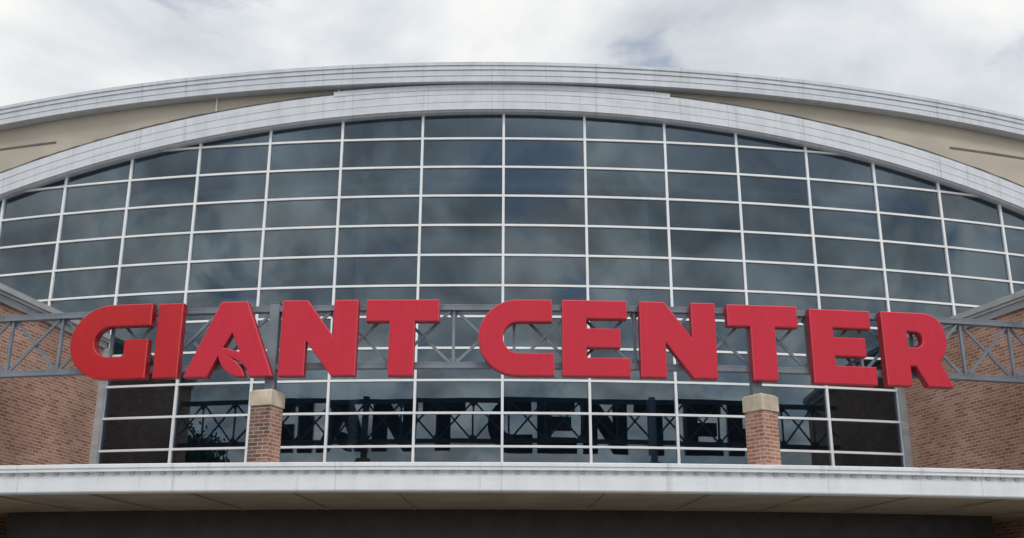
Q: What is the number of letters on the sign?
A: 11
